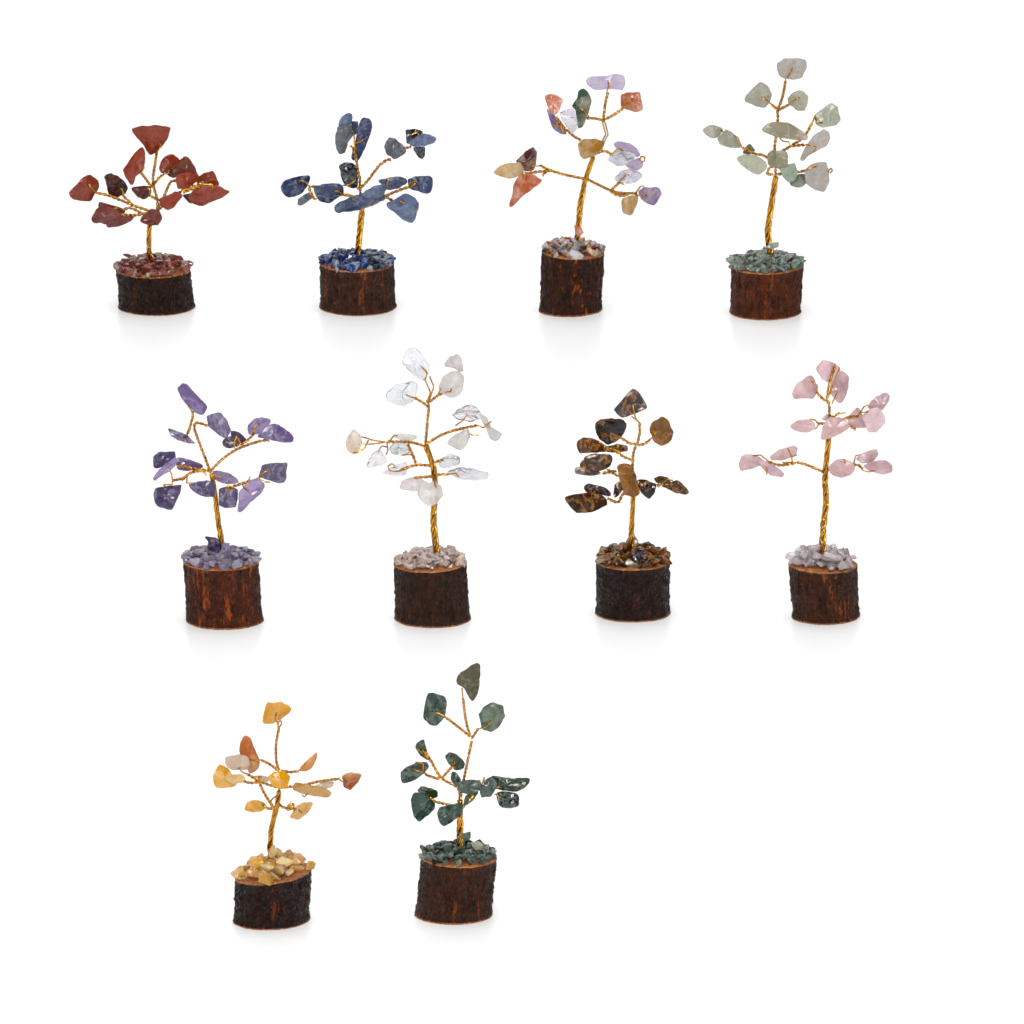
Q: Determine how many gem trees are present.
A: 10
